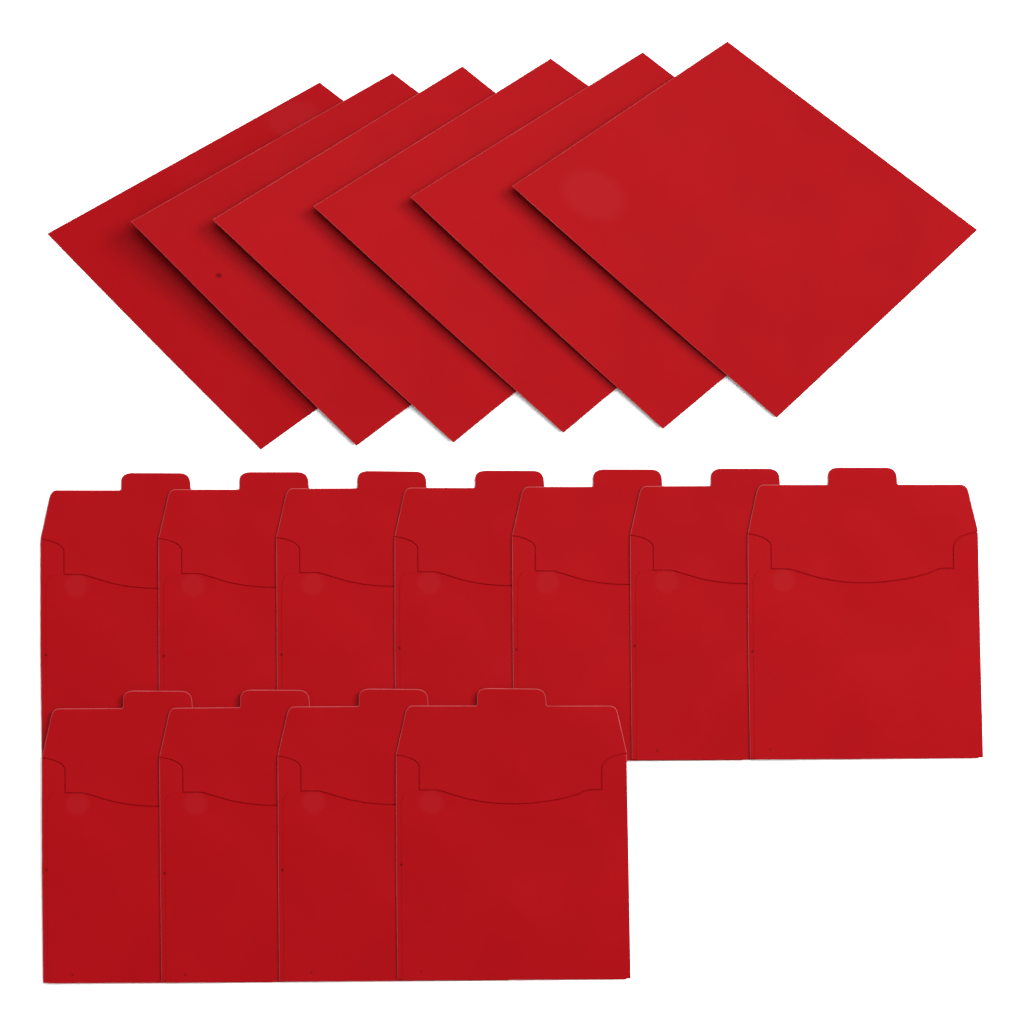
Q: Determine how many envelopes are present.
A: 17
